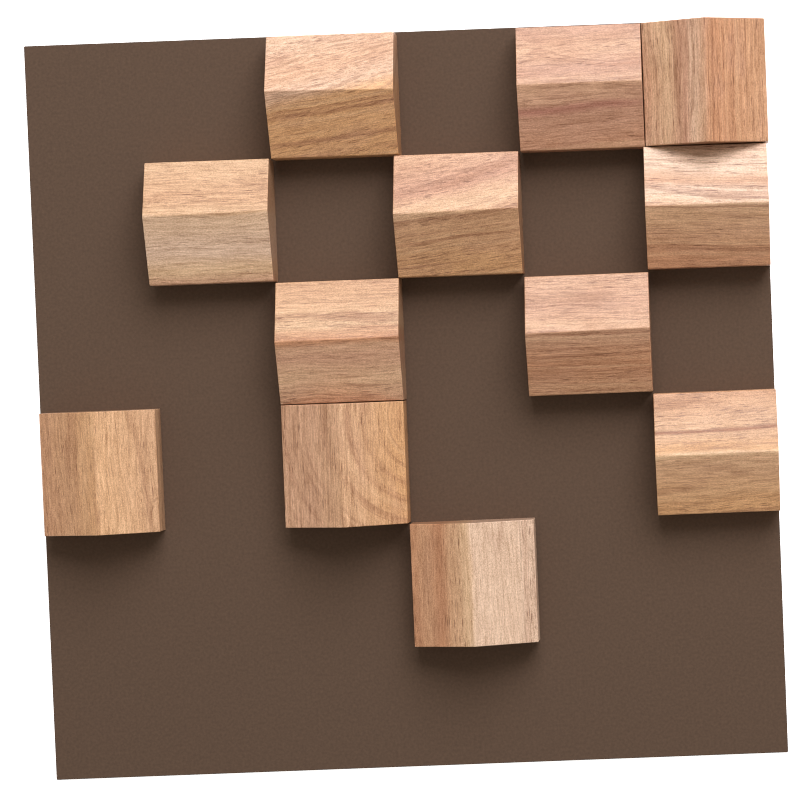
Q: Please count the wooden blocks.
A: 12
